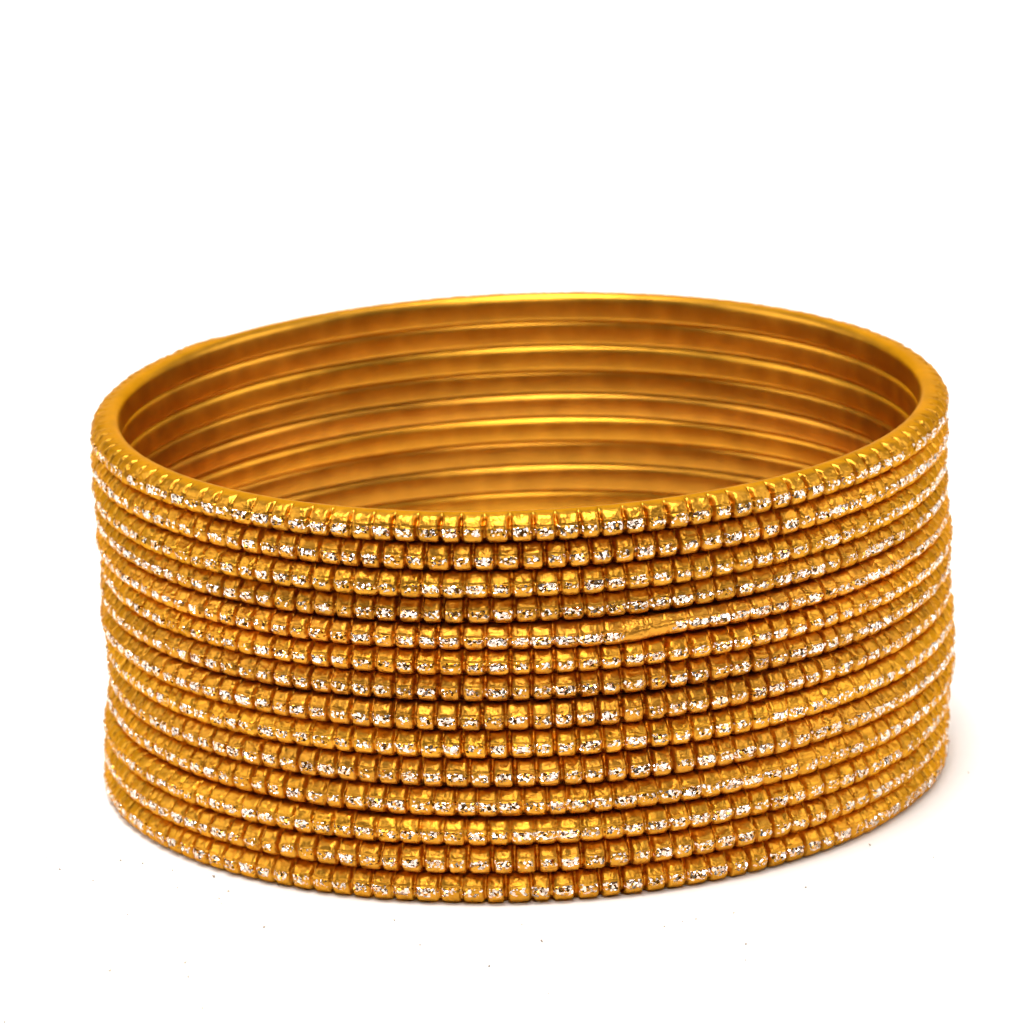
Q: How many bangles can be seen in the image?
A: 14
